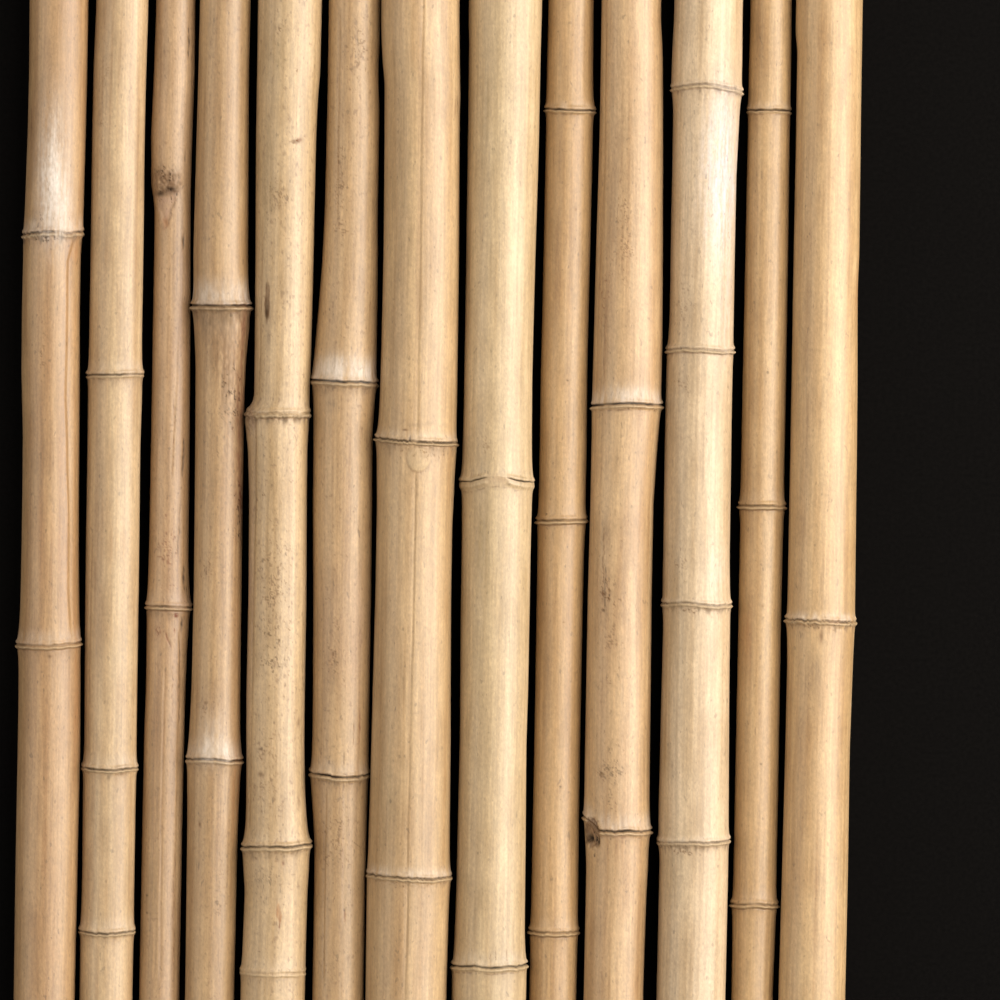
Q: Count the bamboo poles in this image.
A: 13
